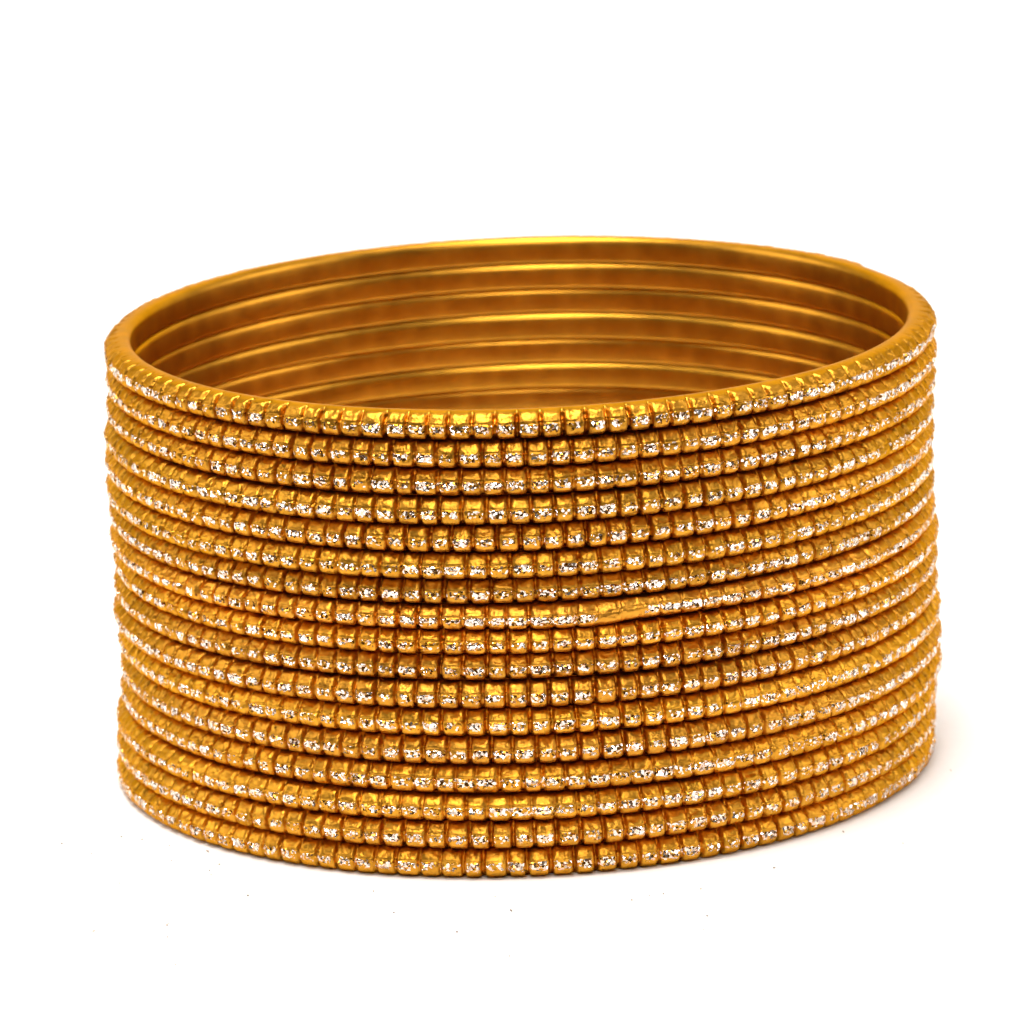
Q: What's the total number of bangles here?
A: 17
